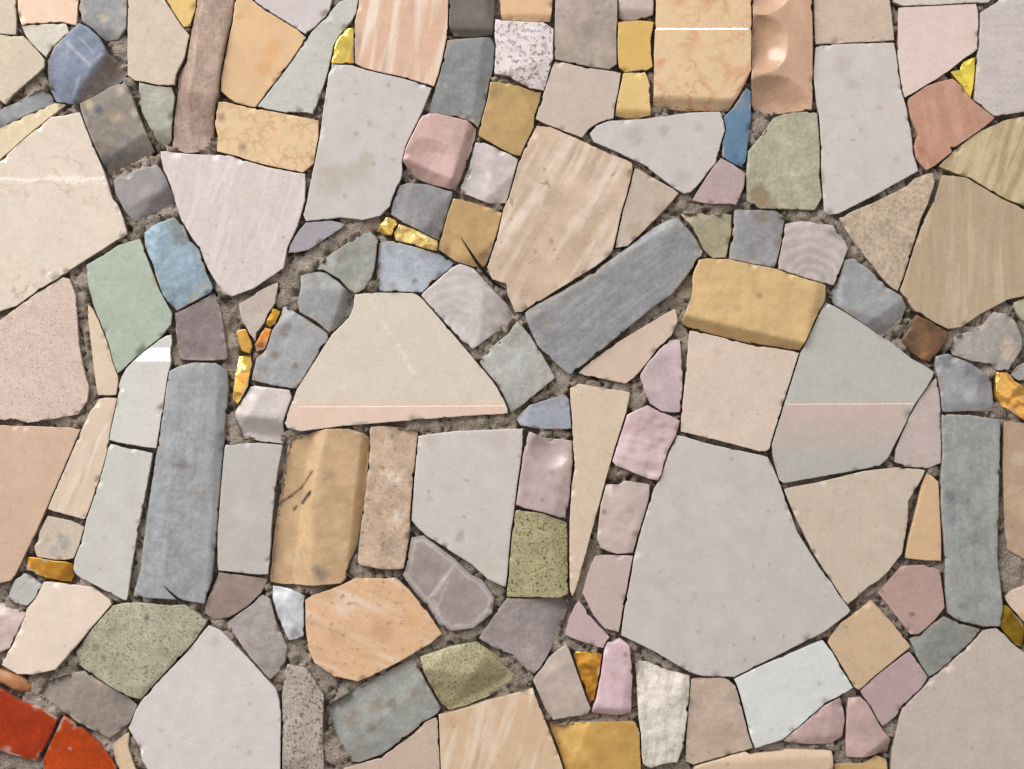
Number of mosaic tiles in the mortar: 156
